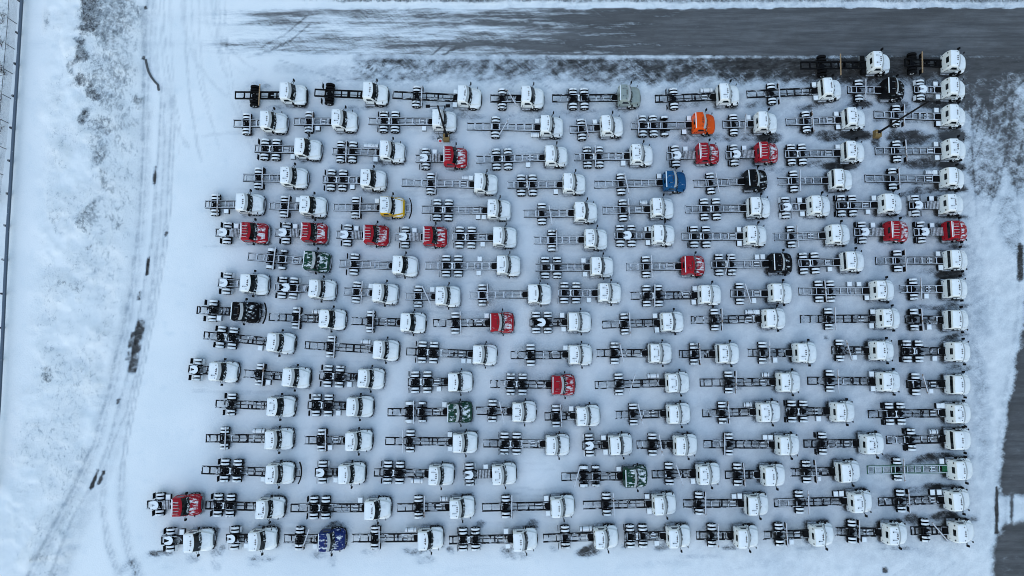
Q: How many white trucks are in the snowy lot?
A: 125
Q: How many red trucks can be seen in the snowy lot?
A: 13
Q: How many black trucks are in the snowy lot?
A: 4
